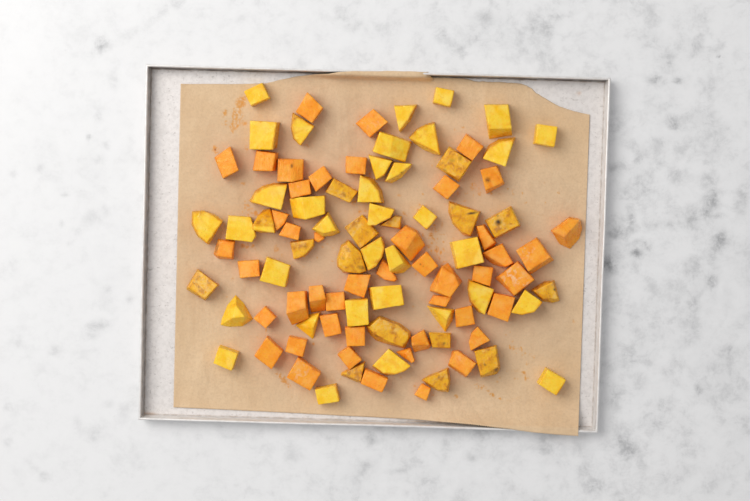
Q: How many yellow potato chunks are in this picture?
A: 51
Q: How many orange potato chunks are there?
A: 46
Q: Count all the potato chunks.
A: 97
